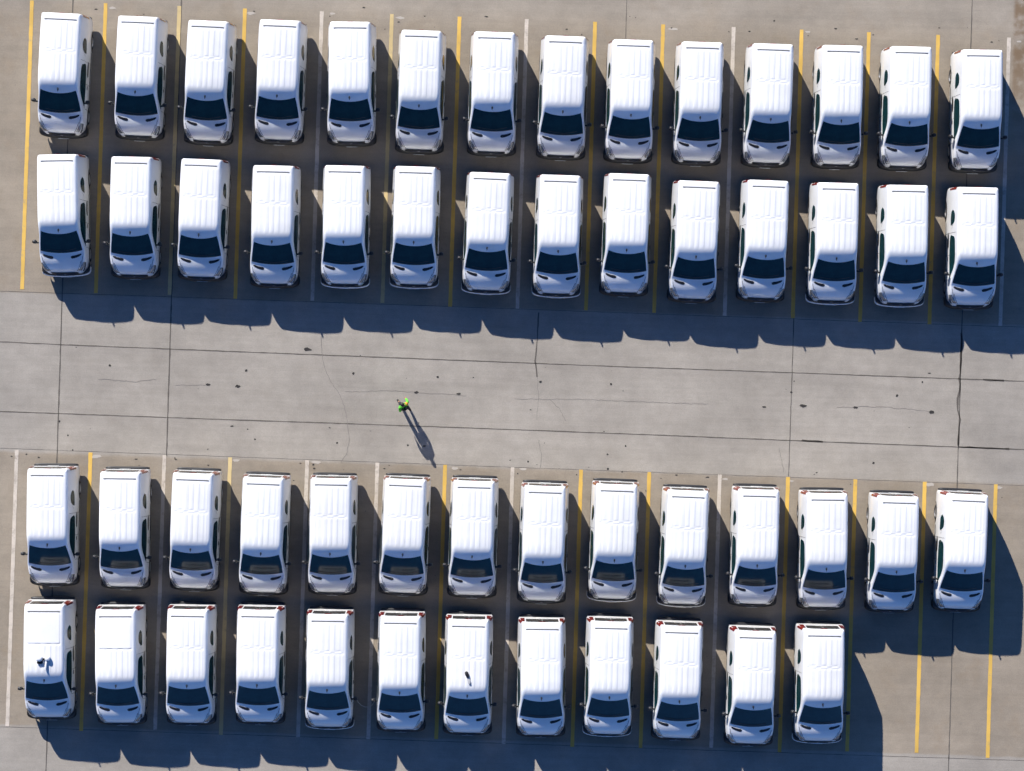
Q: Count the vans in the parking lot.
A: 54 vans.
